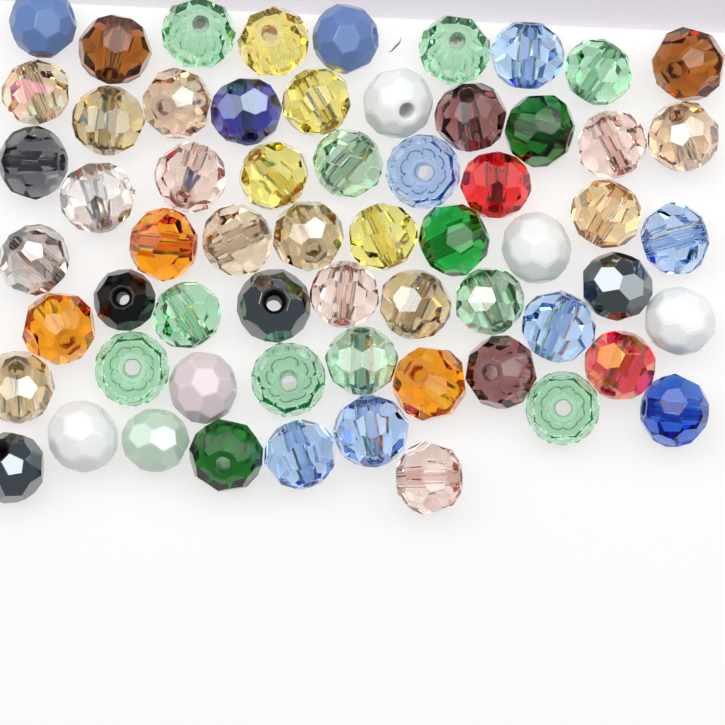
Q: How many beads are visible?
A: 62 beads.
